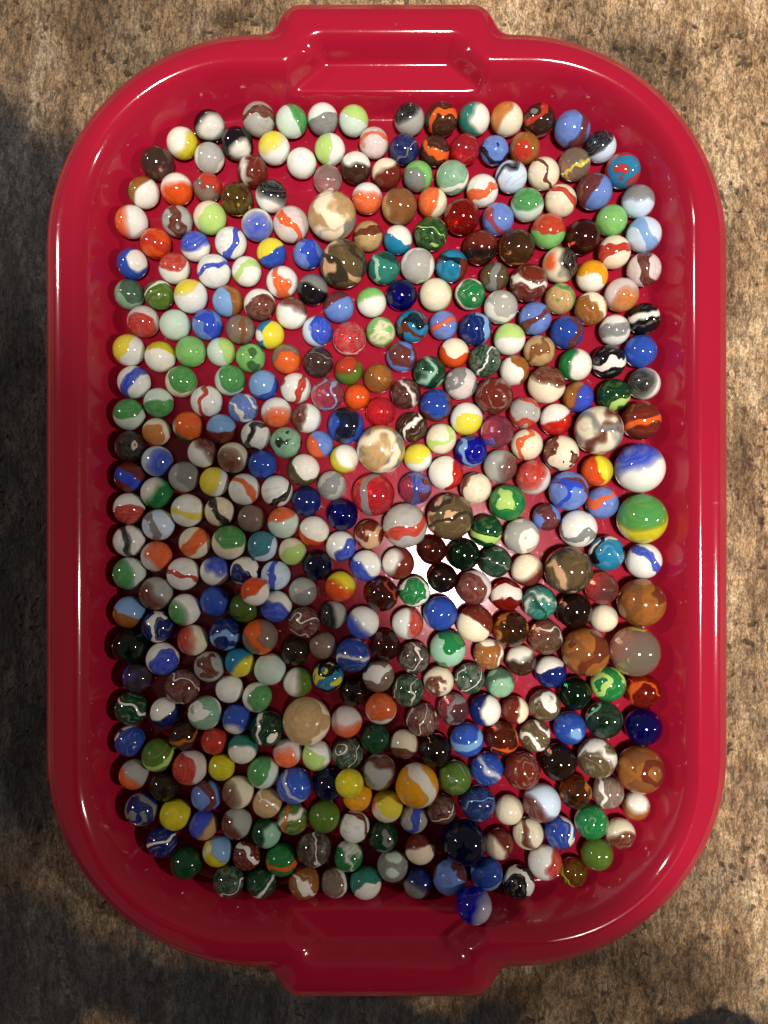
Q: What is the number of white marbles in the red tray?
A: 143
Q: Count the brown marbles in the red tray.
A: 93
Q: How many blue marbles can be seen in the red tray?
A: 65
